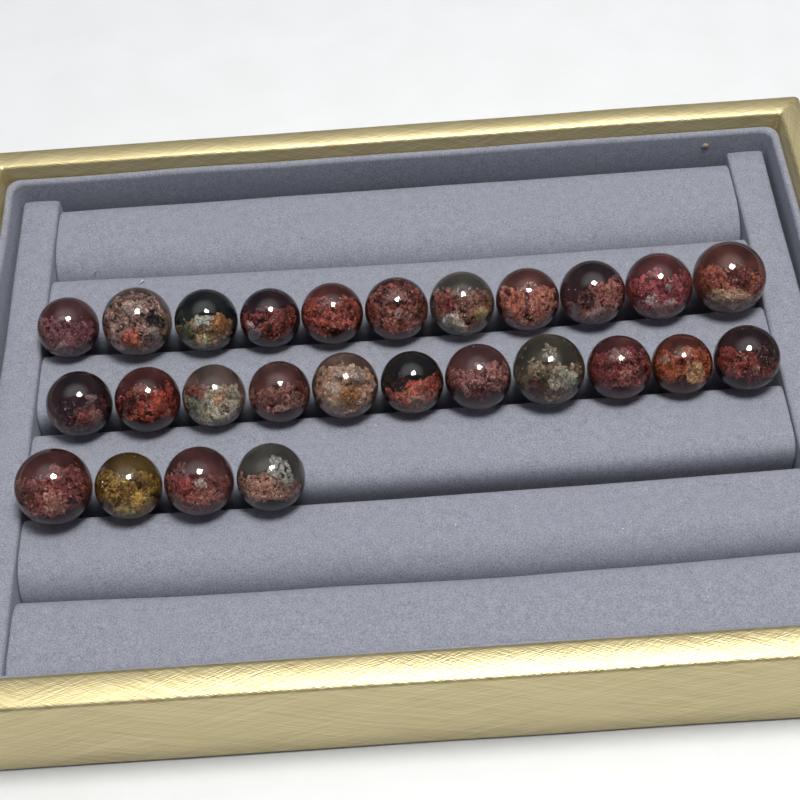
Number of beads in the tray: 26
